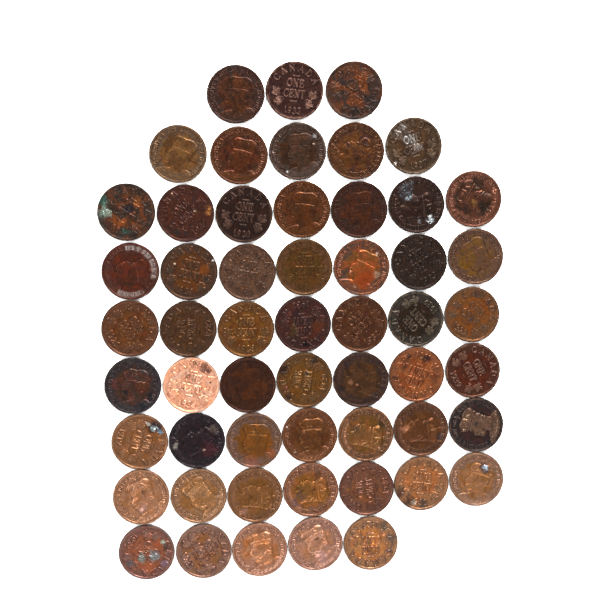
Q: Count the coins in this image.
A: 55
